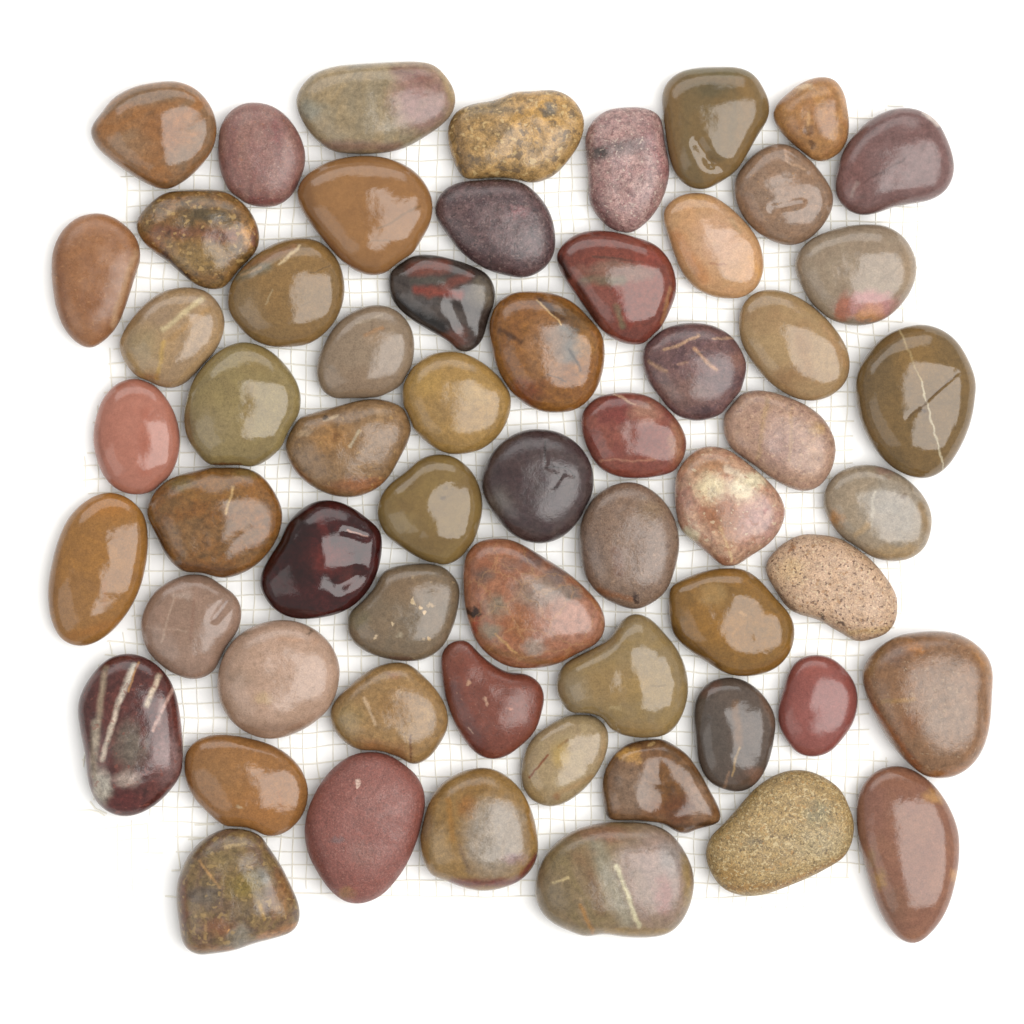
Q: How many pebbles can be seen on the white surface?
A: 60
